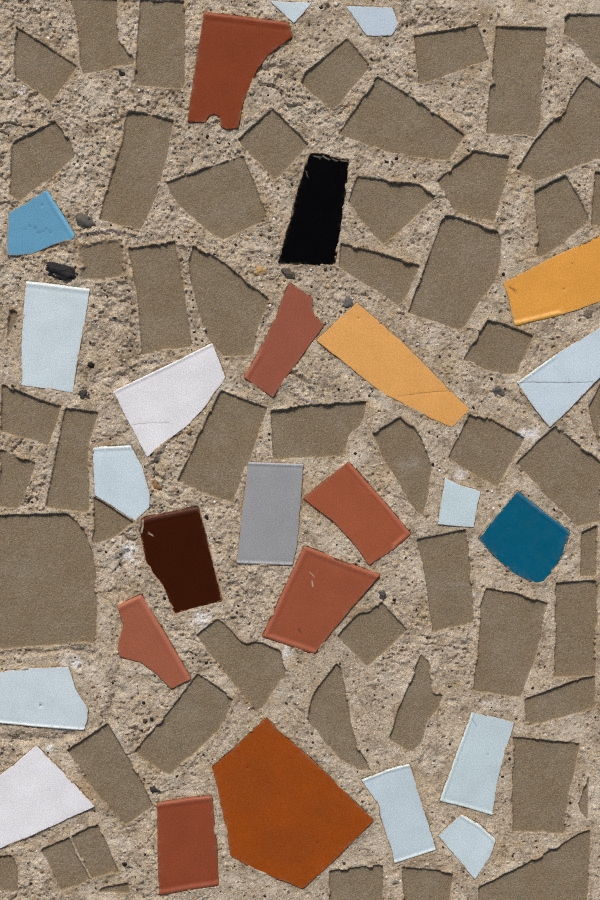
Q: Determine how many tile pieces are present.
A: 26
